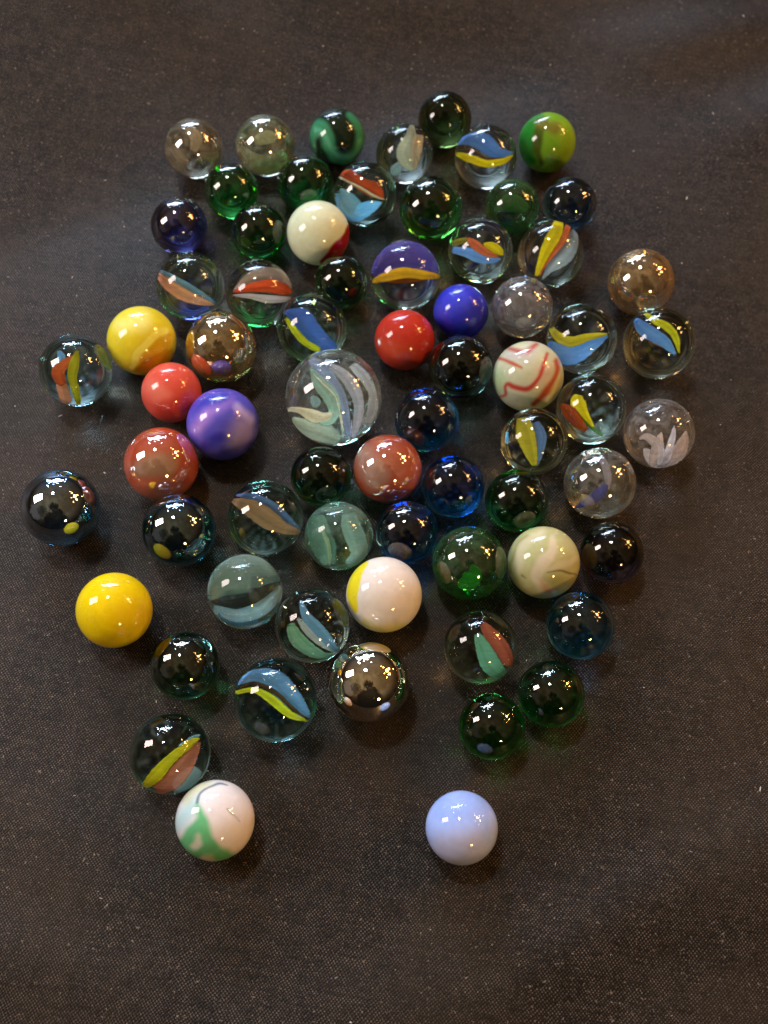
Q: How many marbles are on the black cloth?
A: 69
